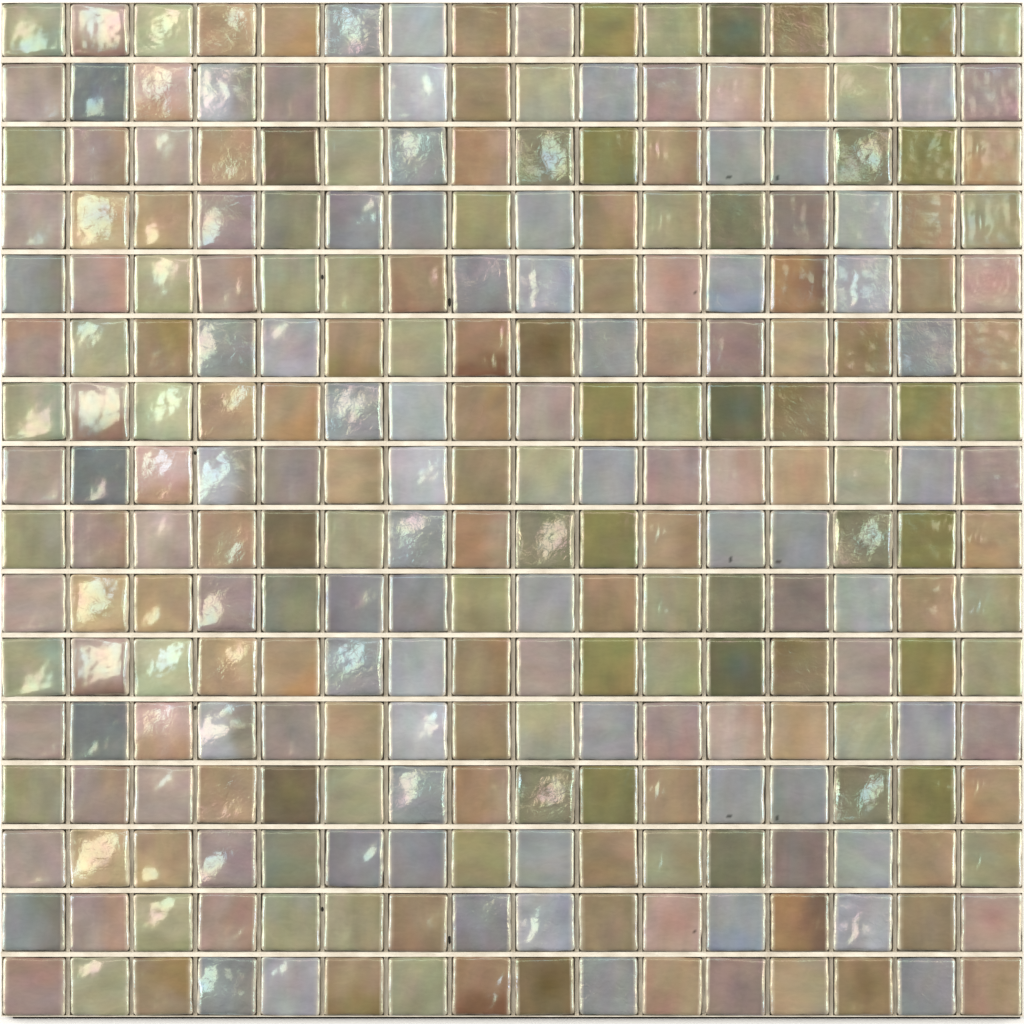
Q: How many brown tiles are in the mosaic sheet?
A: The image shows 72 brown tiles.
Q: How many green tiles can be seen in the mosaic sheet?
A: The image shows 70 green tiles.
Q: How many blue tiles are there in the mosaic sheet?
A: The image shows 60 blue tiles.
